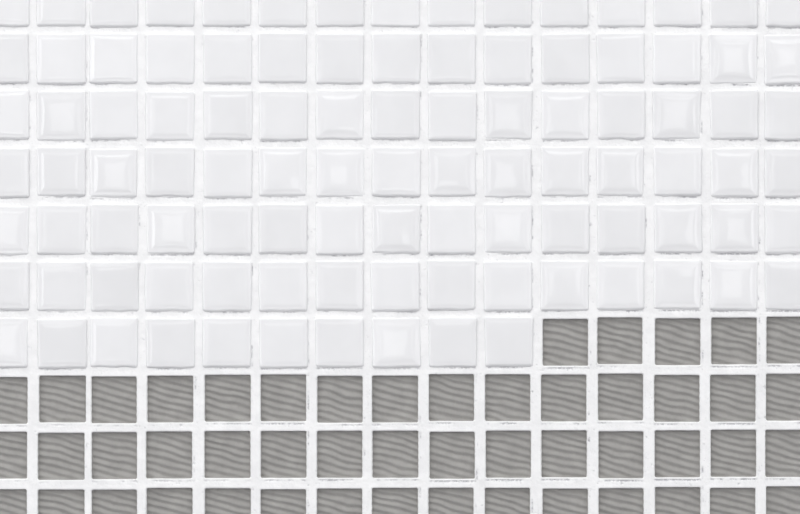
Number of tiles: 100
